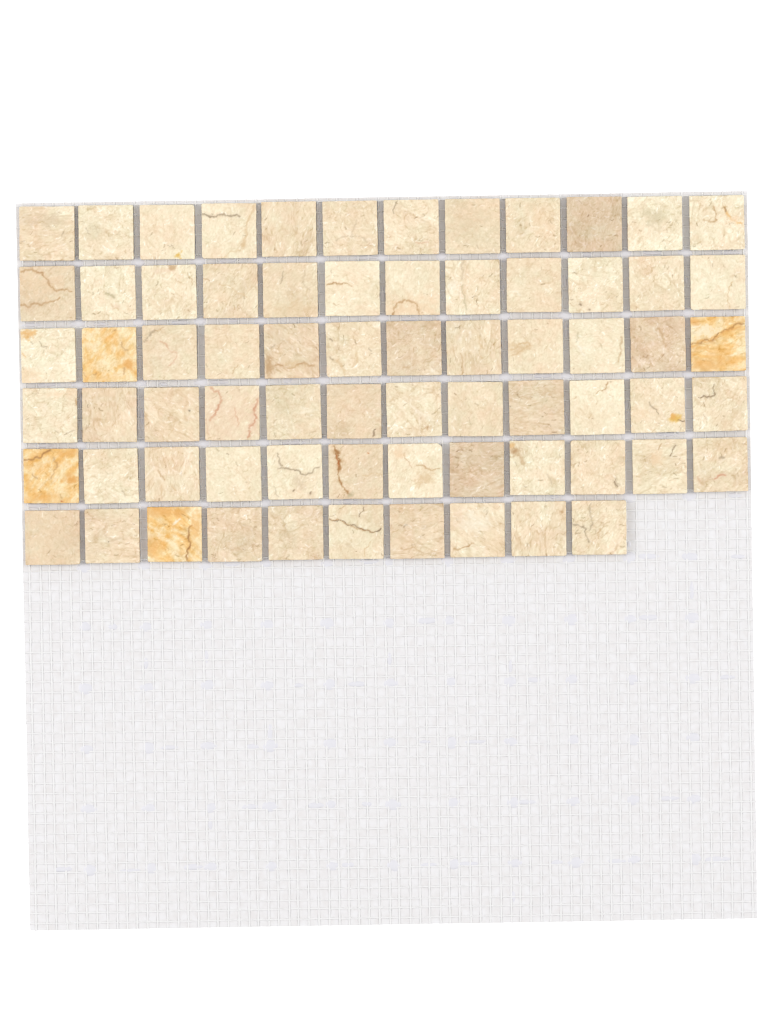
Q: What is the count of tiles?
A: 70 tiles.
